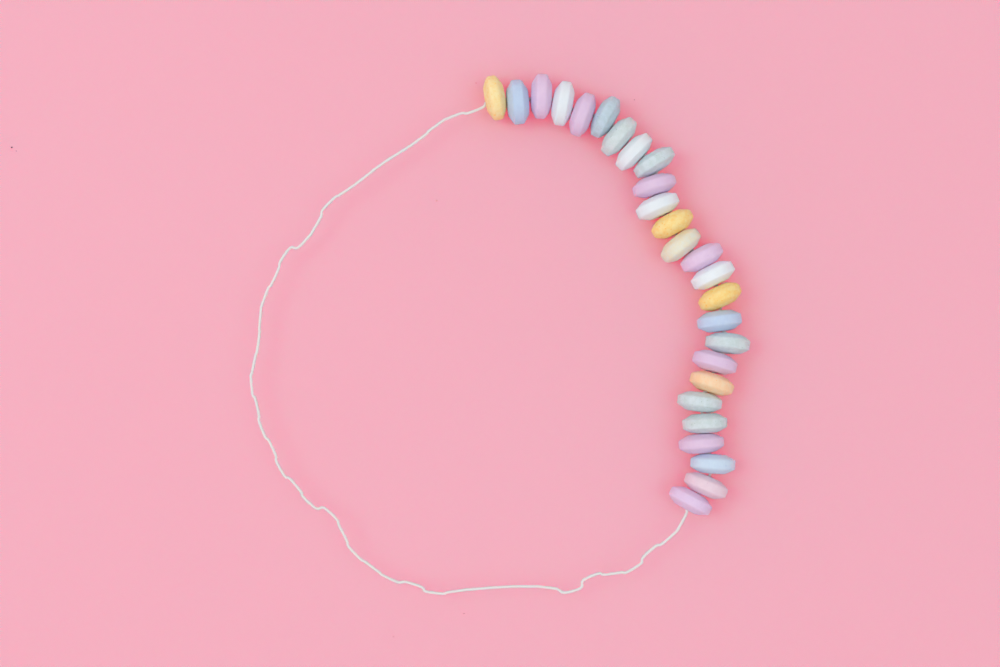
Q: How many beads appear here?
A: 26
